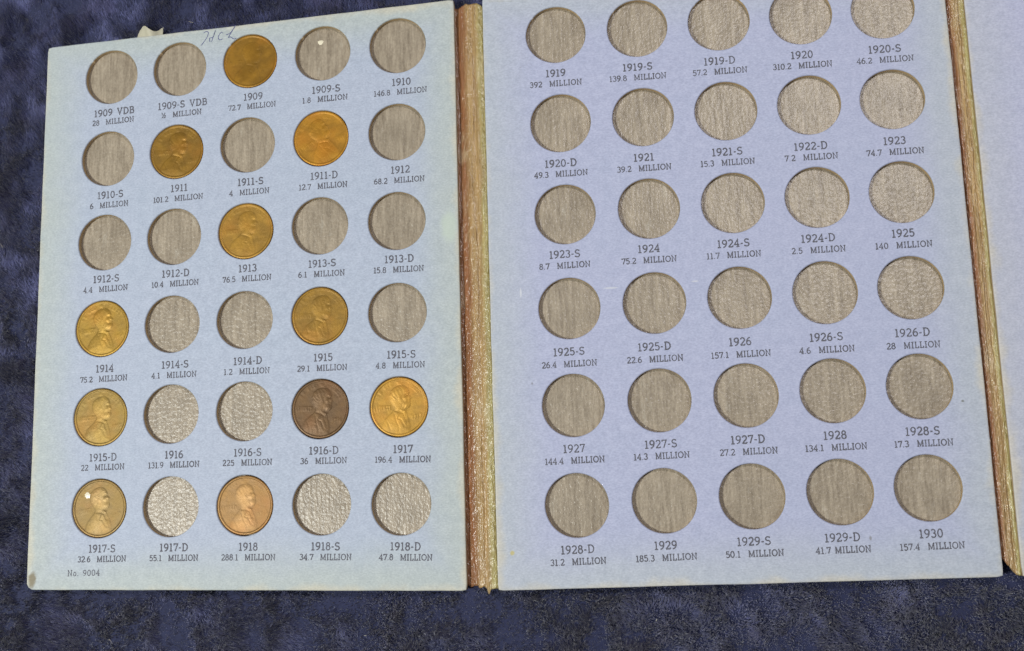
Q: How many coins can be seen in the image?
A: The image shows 11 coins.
